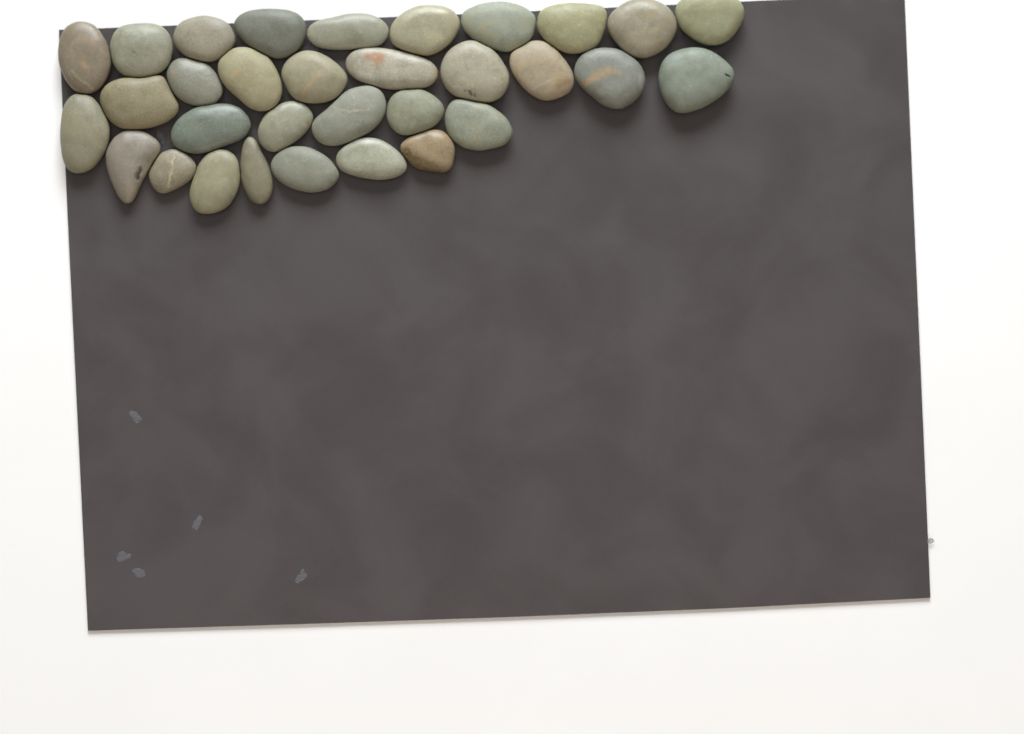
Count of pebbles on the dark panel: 32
